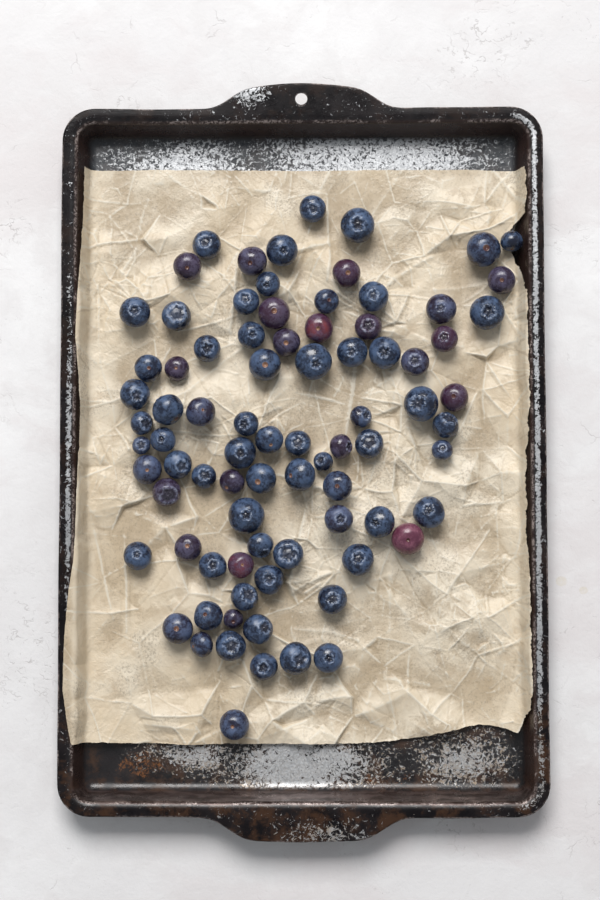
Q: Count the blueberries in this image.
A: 83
